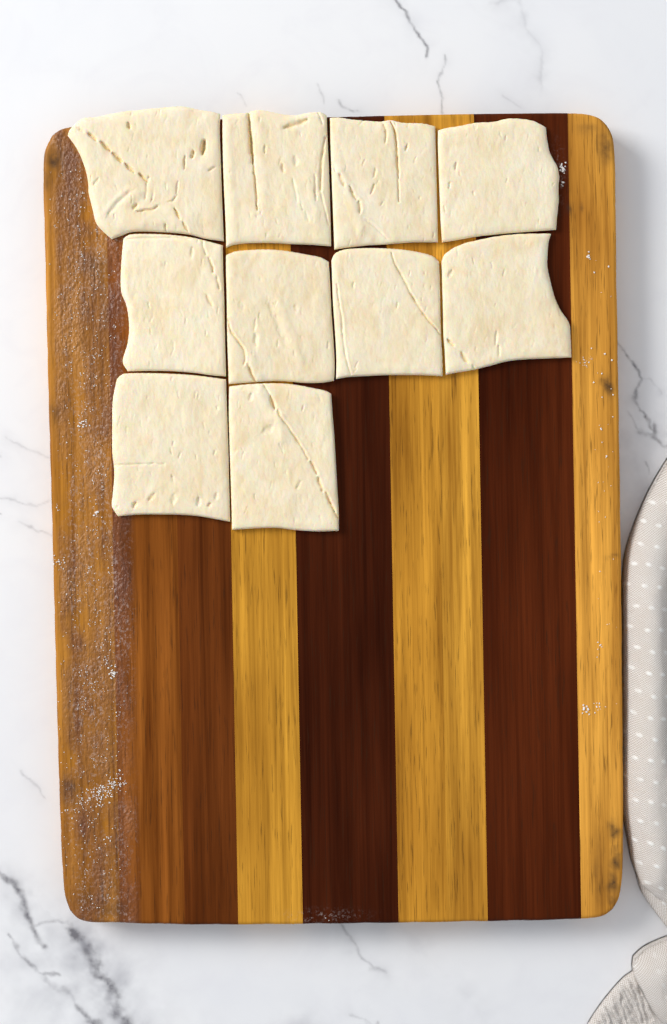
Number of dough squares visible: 10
